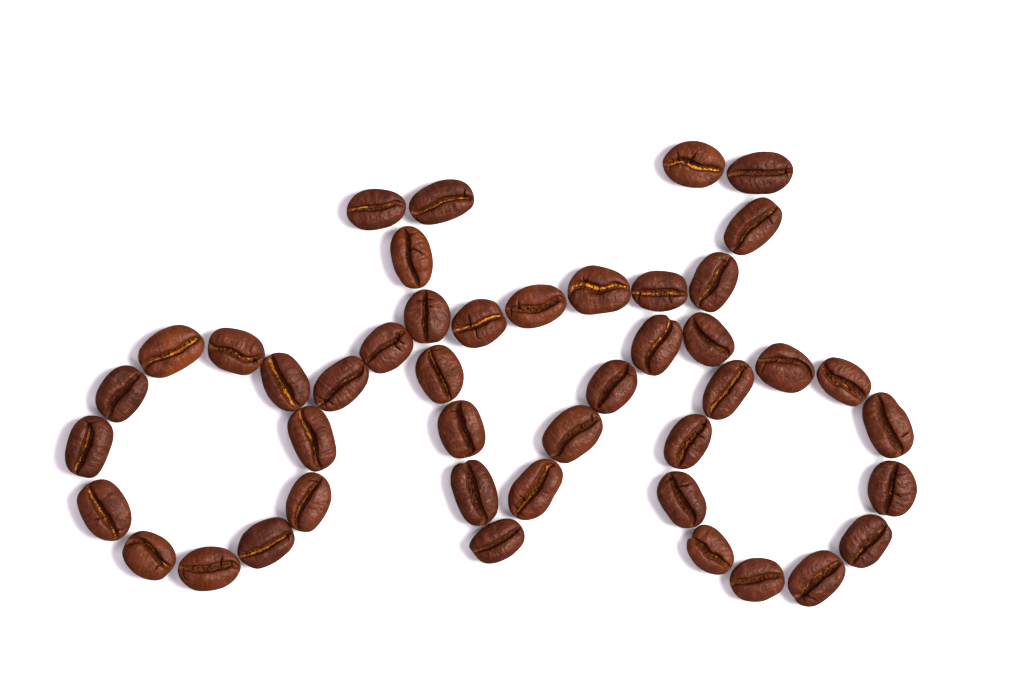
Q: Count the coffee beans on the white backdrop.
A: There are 45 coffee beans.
